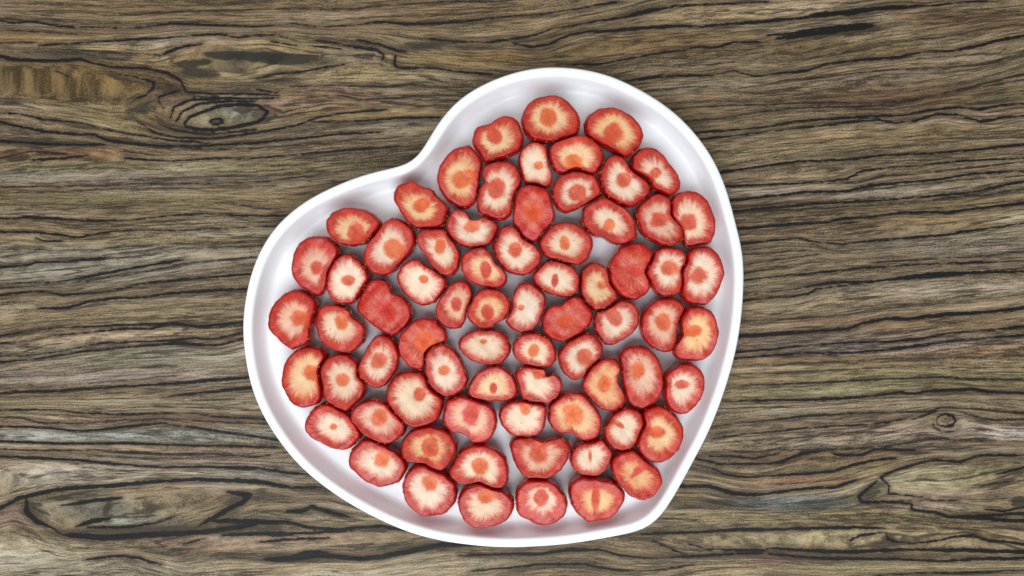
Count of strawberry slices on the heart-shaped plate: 71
